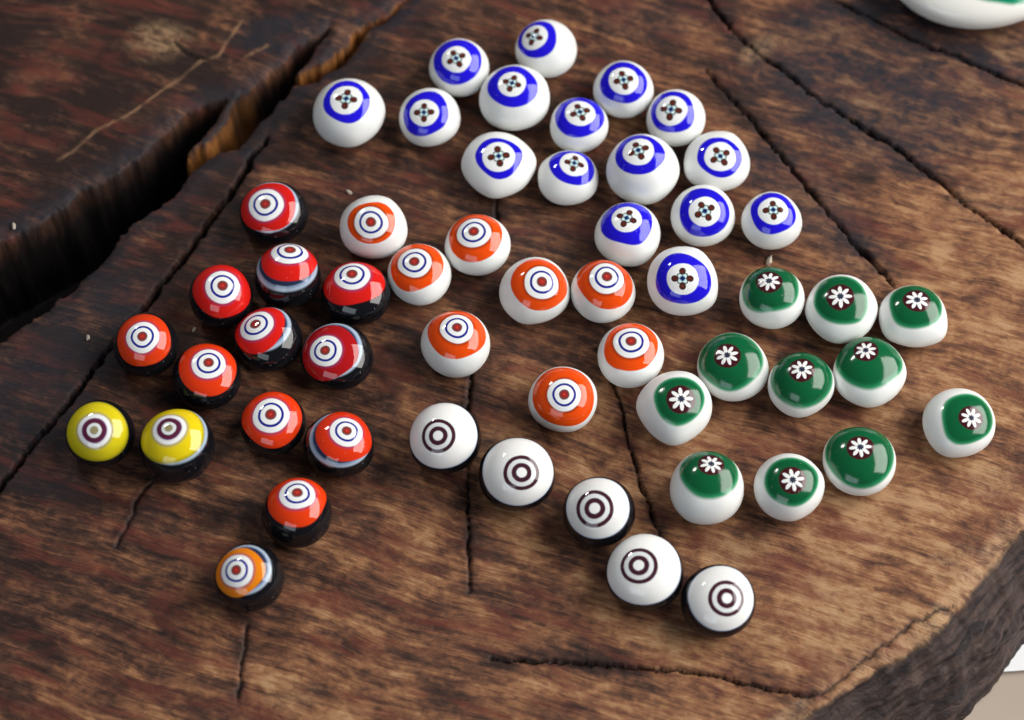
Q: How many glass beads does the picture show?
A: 54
